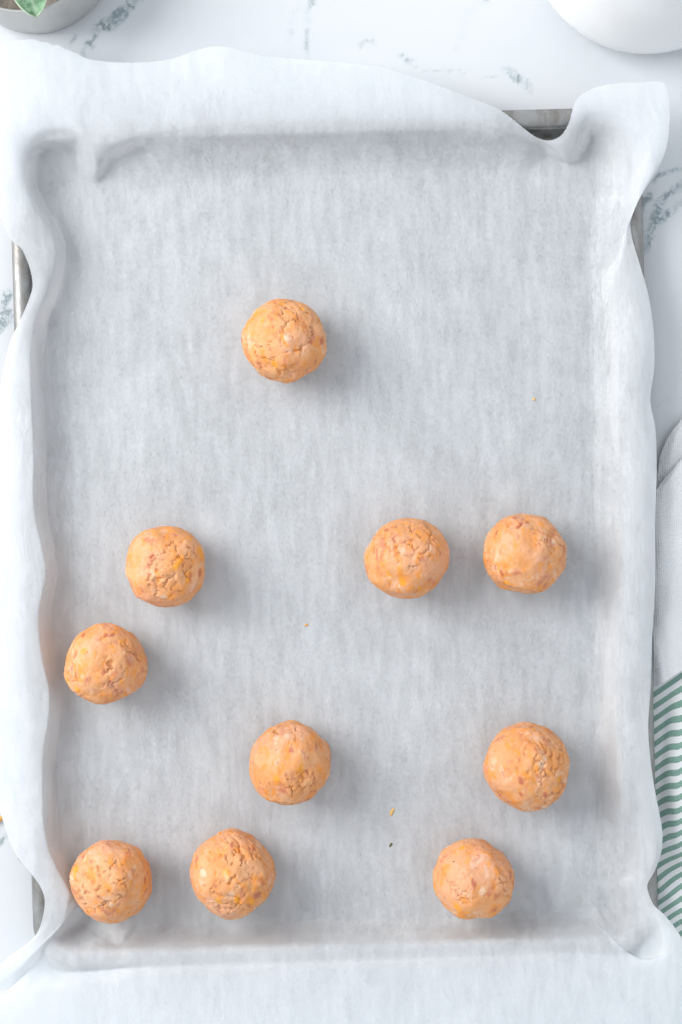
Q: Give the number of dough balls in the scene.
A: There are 10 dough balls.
